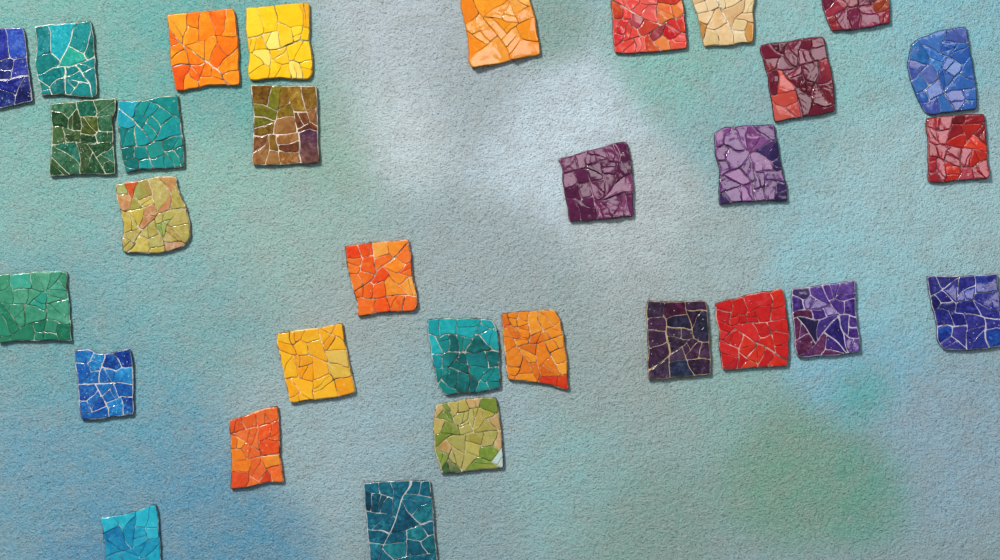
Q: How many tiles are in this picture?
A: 31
